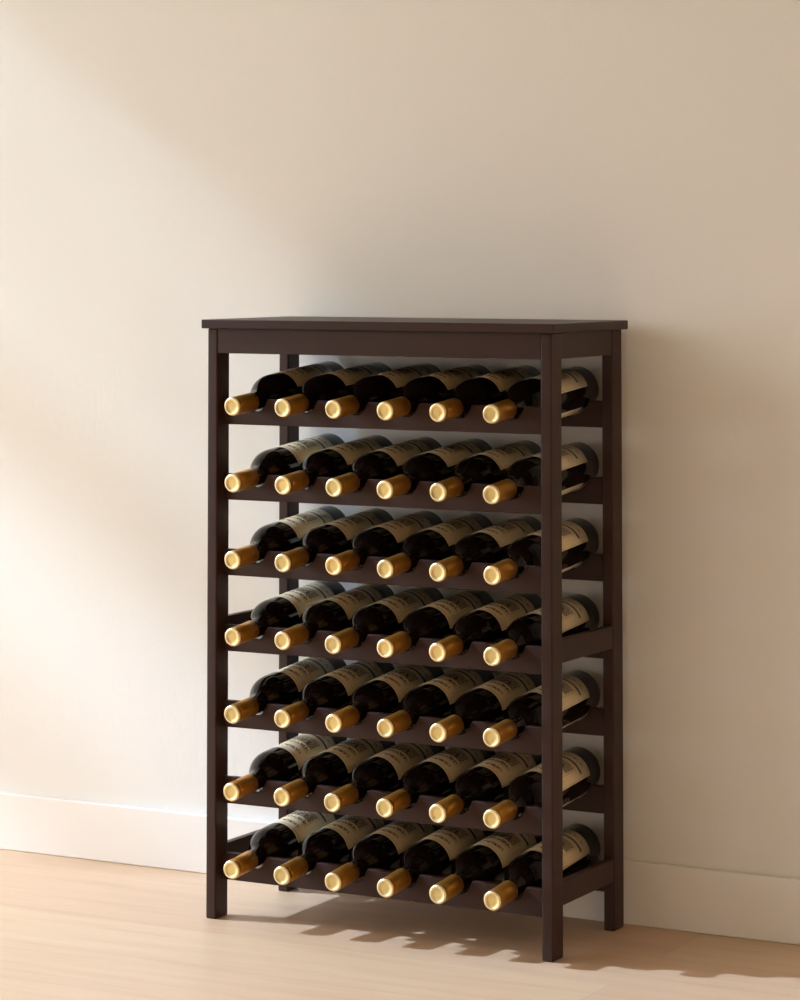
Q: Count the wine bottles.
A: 42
